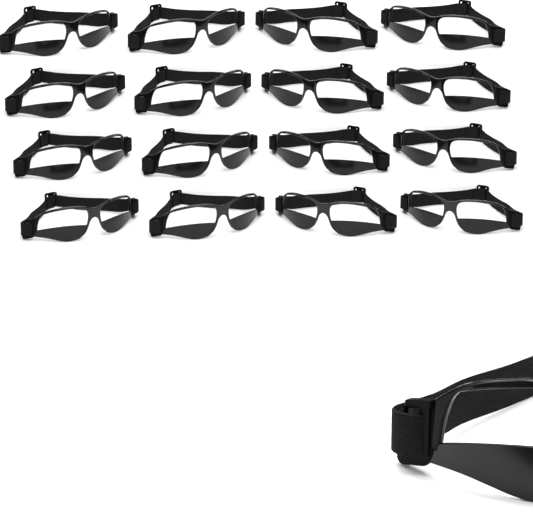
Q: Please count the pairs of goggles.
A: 17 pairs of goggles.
